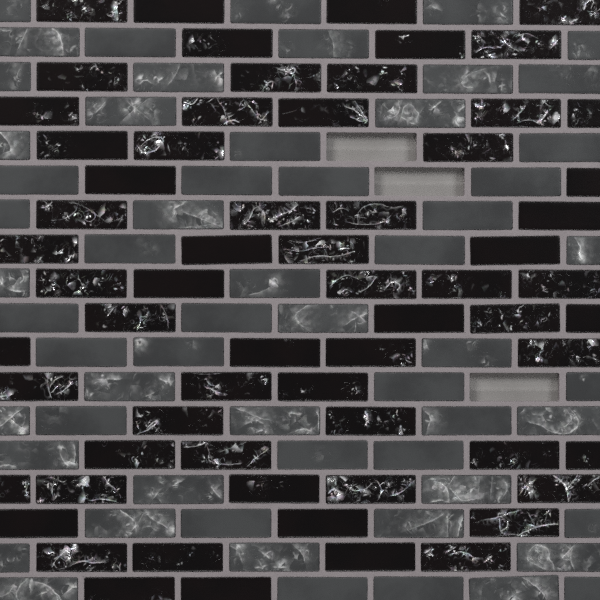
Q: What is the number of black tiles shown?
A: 64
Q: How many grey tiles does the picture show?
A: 59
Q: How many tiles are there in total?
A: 123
